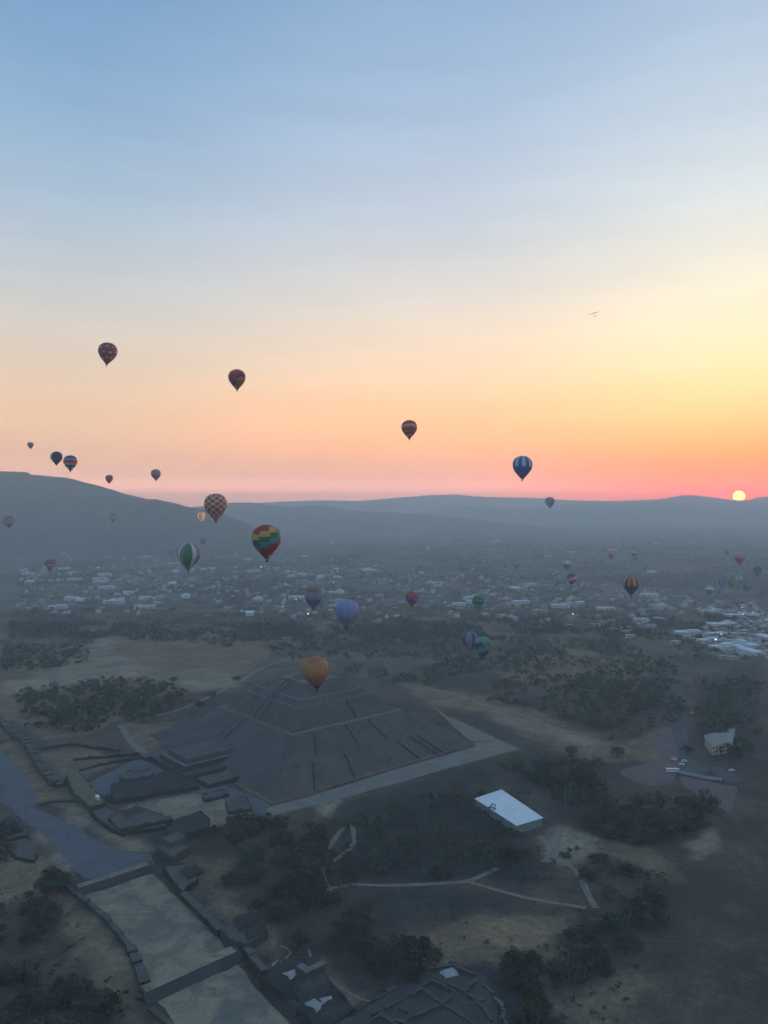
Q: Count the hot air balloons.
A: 43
